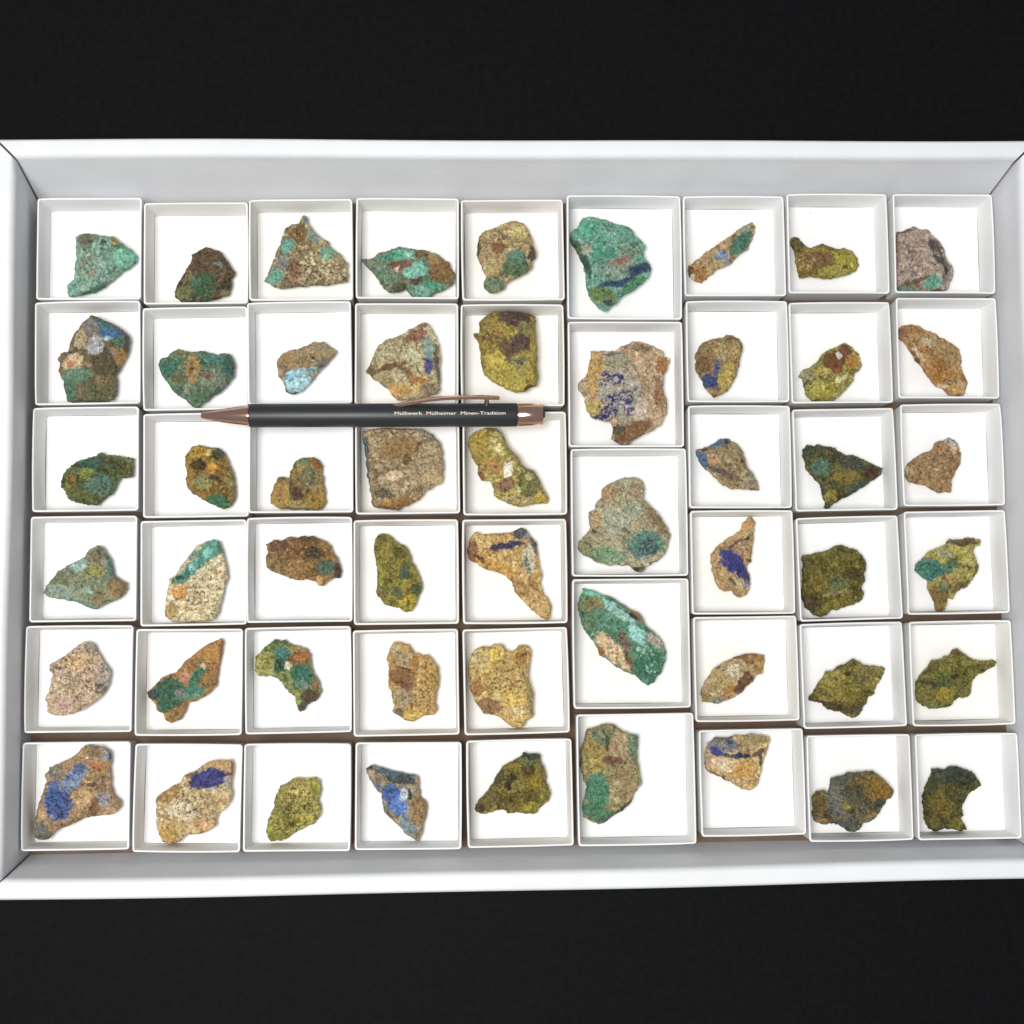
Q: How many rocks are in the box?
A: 53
